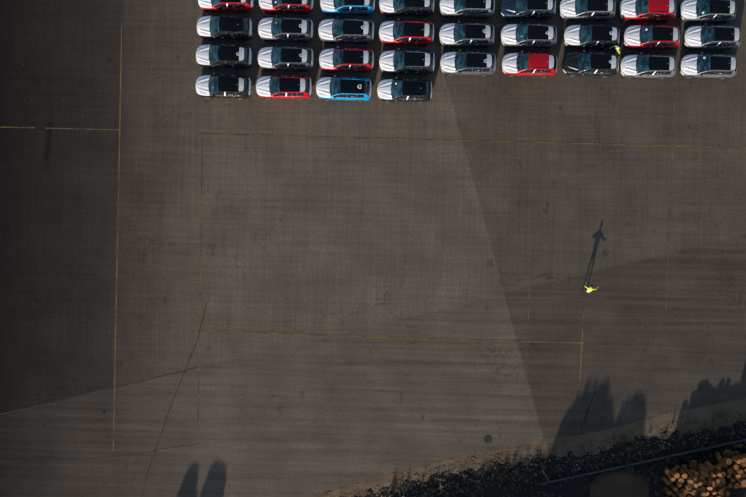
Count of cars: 31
